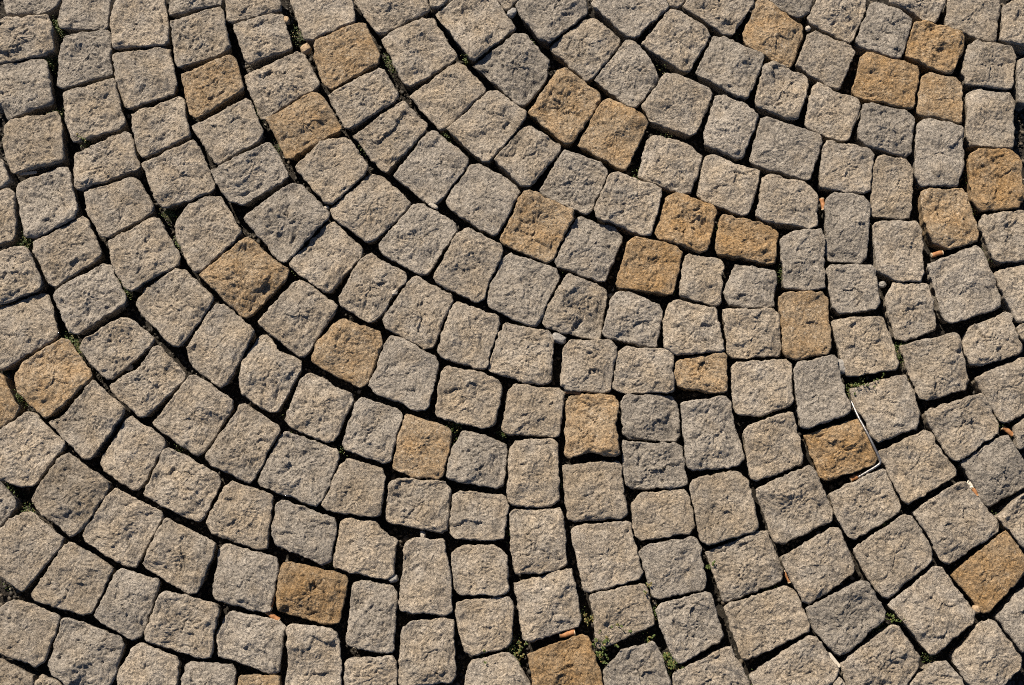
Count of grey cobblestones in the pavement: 196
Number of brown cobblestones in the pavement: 28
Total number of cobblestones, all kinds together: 224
